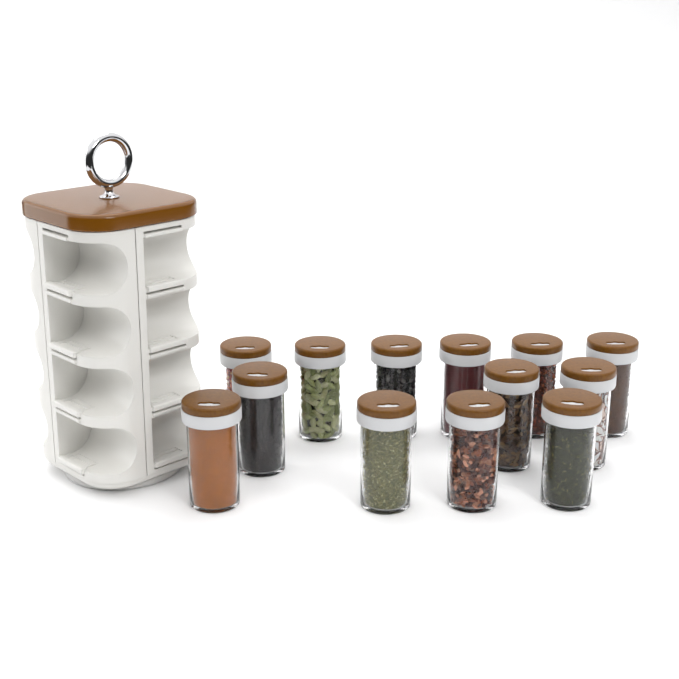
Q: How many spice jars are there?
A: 13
